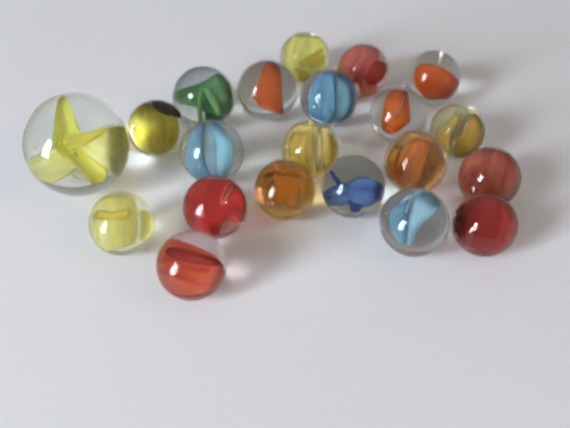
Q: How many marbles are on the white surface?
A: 21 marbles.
